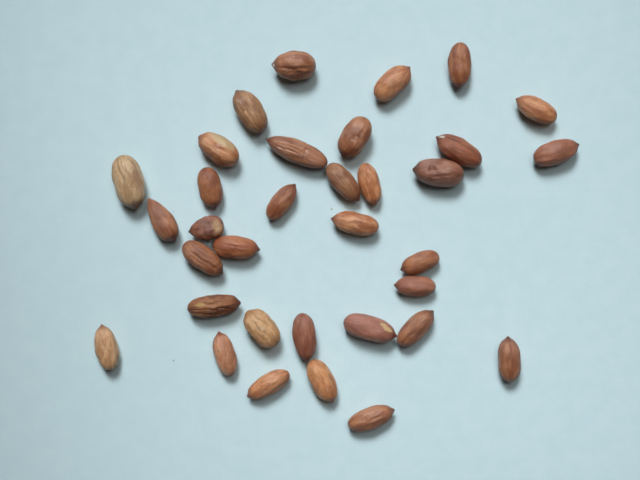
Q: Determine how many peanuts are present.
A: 34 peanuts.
